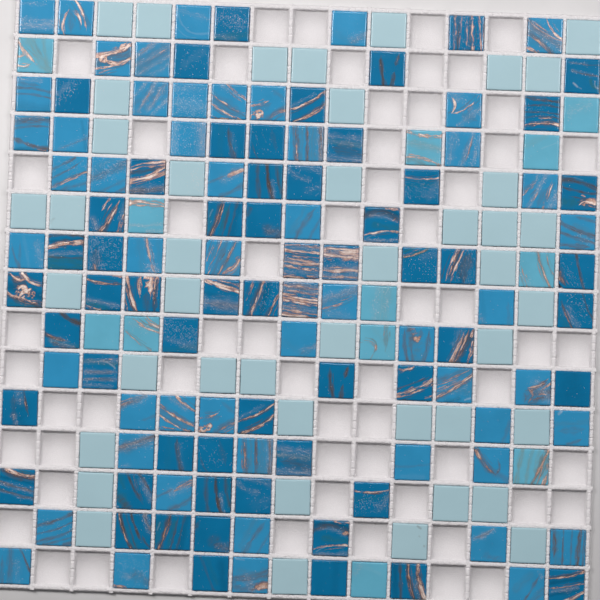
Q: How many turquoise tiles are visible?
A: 12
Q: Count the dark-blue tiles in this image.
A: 59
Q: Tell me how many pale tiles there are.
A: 43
